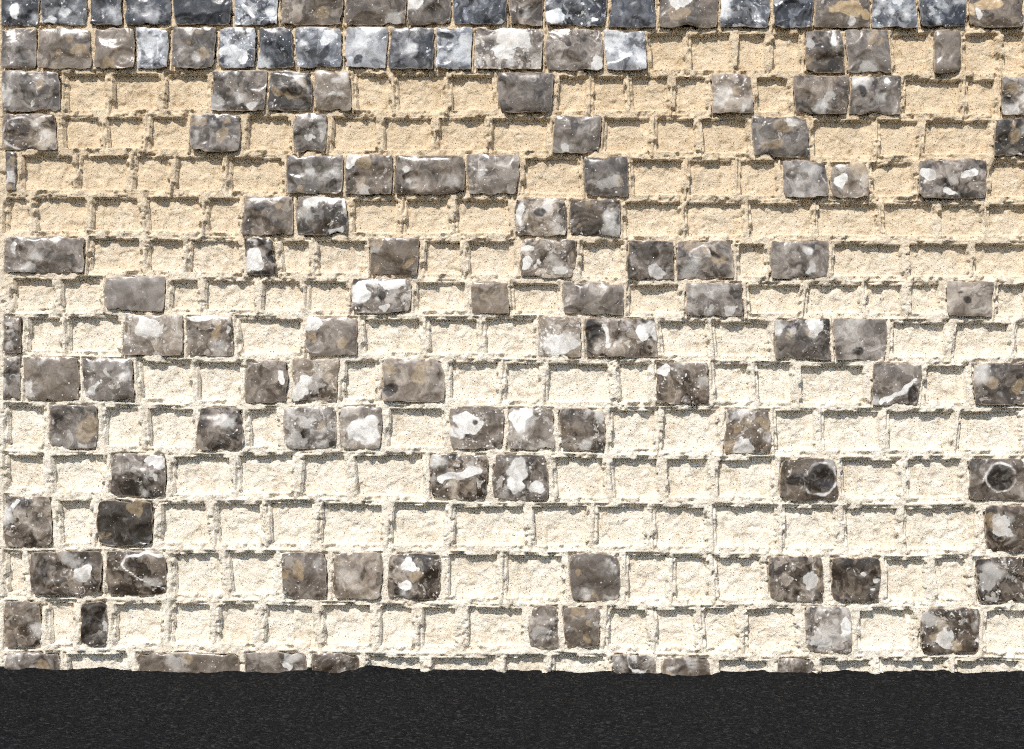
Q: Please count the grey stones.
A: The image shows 21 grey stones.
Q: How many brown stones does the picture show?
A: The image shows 112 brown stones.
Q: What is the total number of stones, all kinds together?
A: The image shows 133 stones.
